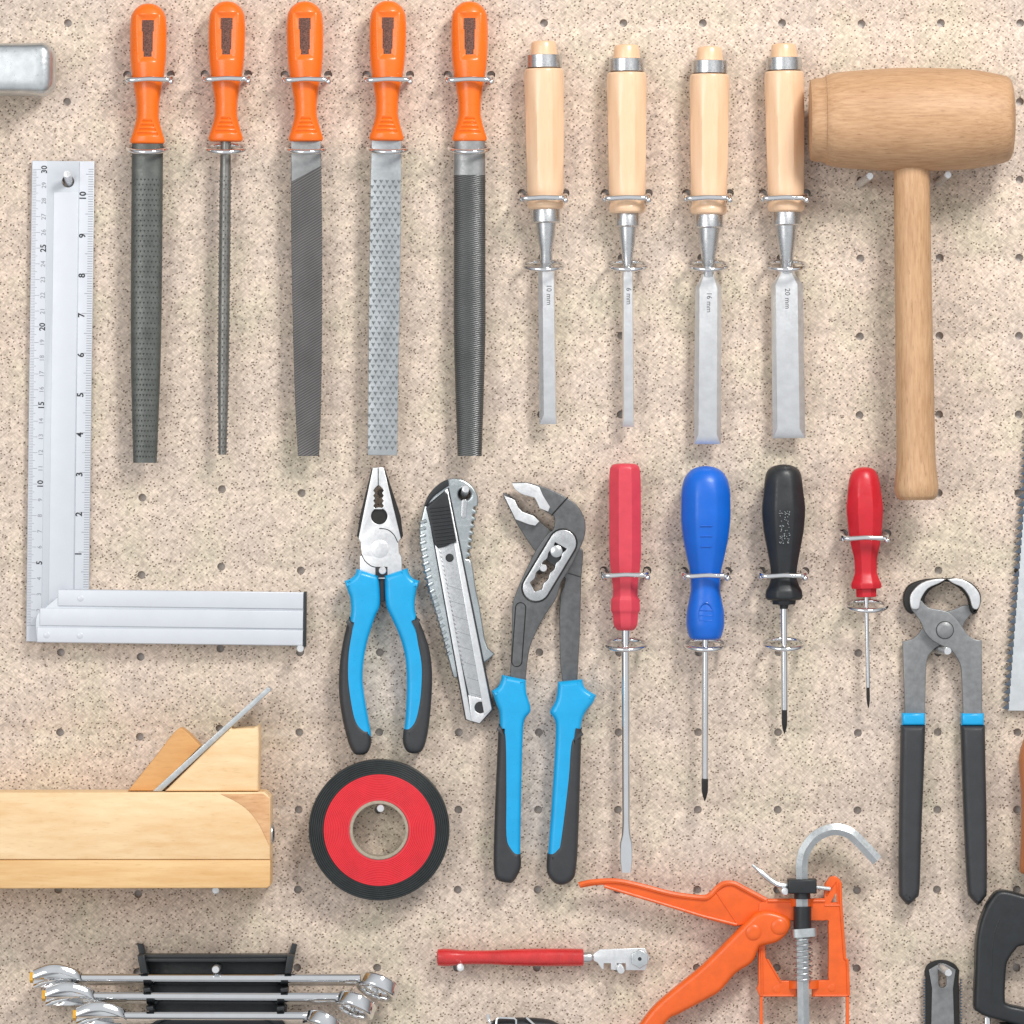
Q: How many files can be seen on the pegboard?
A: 5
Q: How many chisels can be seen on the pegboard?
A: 4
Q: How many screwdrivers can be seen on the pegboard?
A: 4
